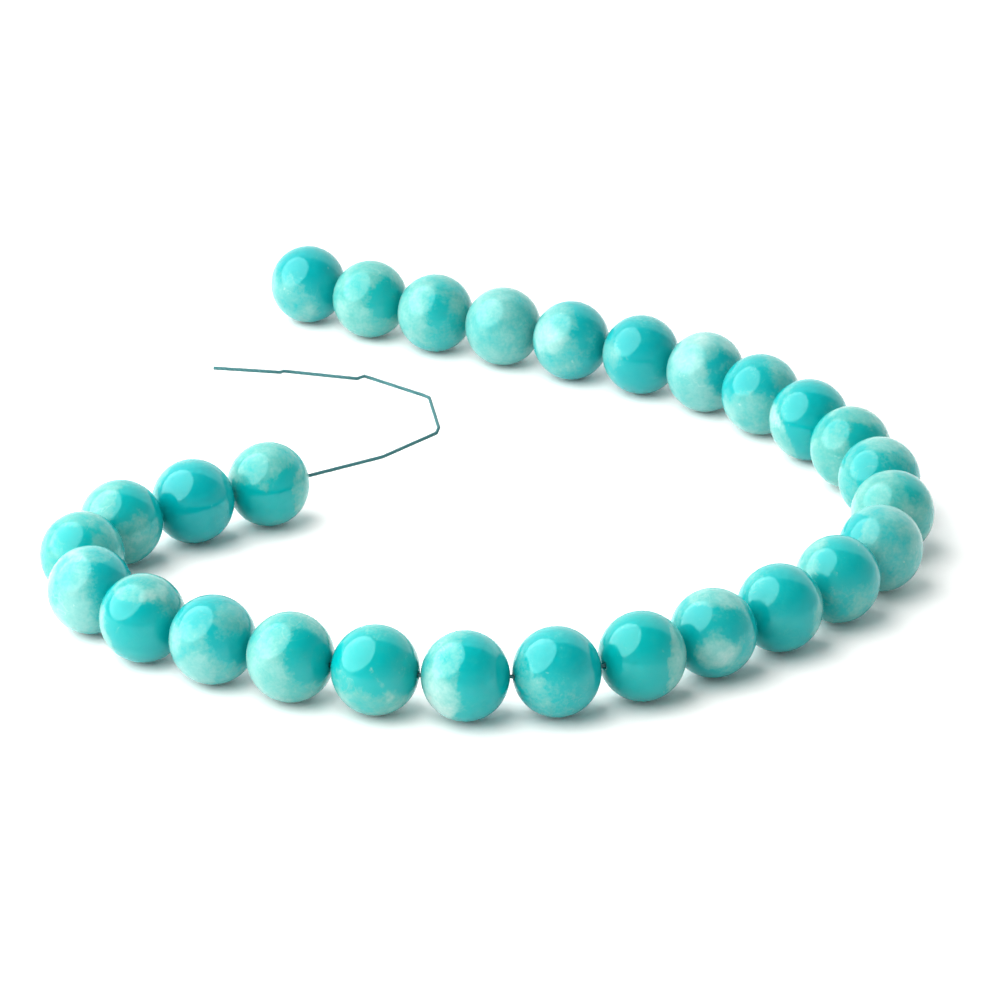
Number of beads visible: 28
